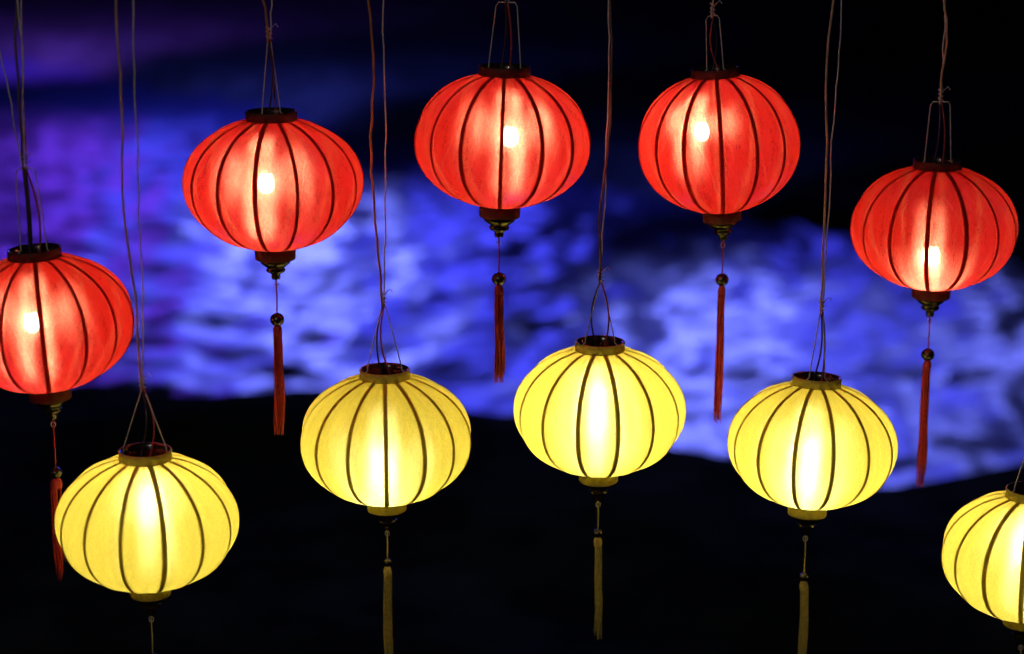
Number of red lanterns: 5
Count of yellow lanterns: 5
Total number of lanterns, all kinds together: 10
